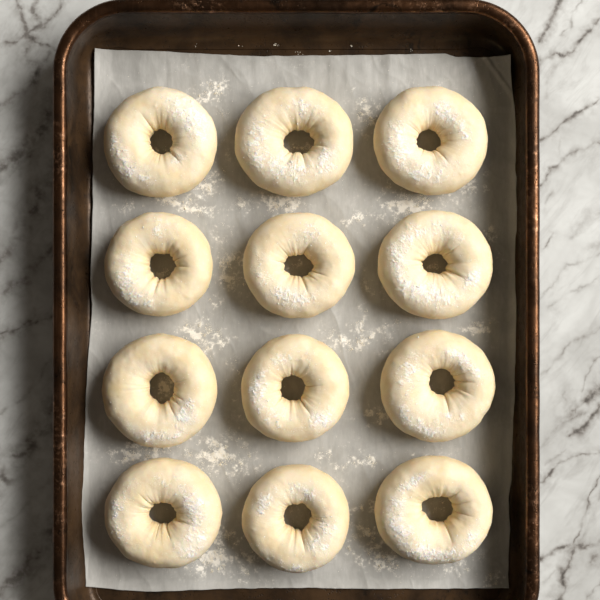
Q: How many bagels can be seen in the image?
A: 12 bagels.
